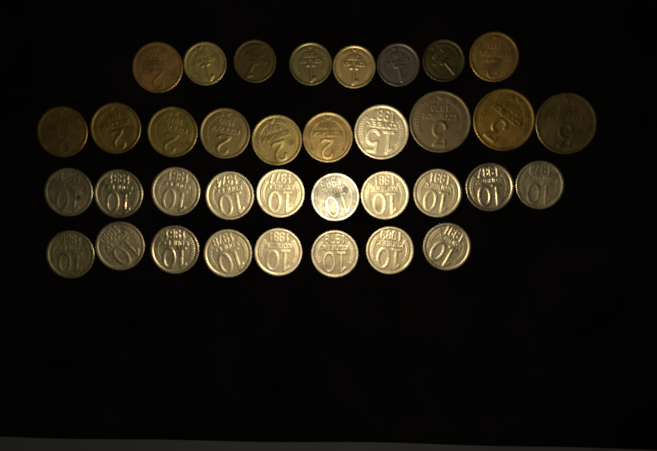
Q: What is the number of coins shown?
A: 36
